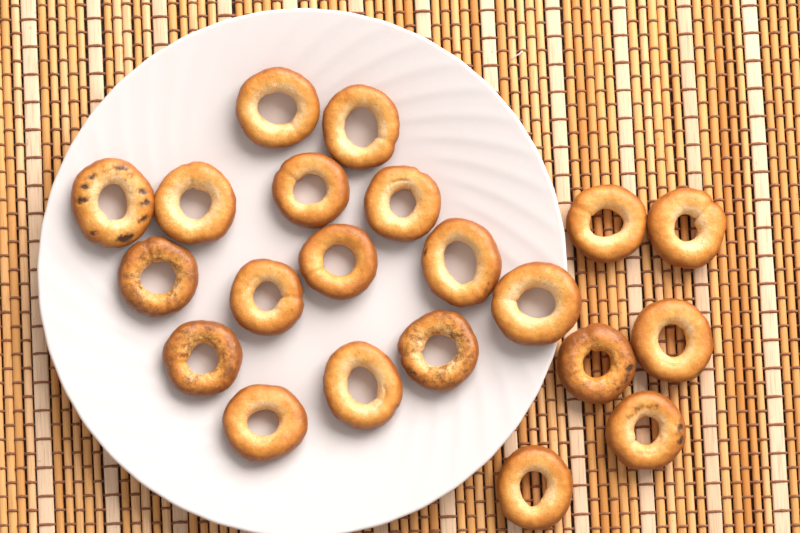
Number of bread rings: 21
